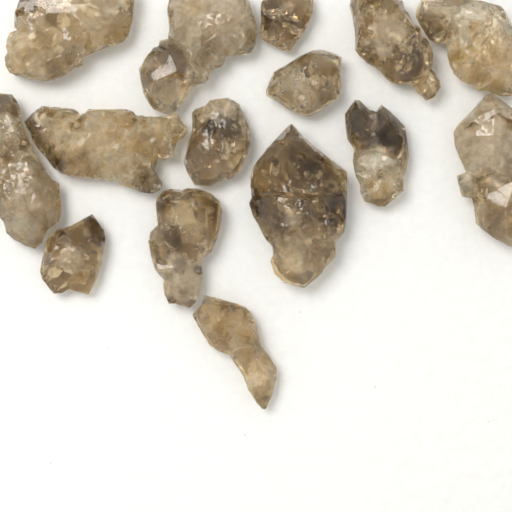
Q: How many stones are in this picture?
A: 15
